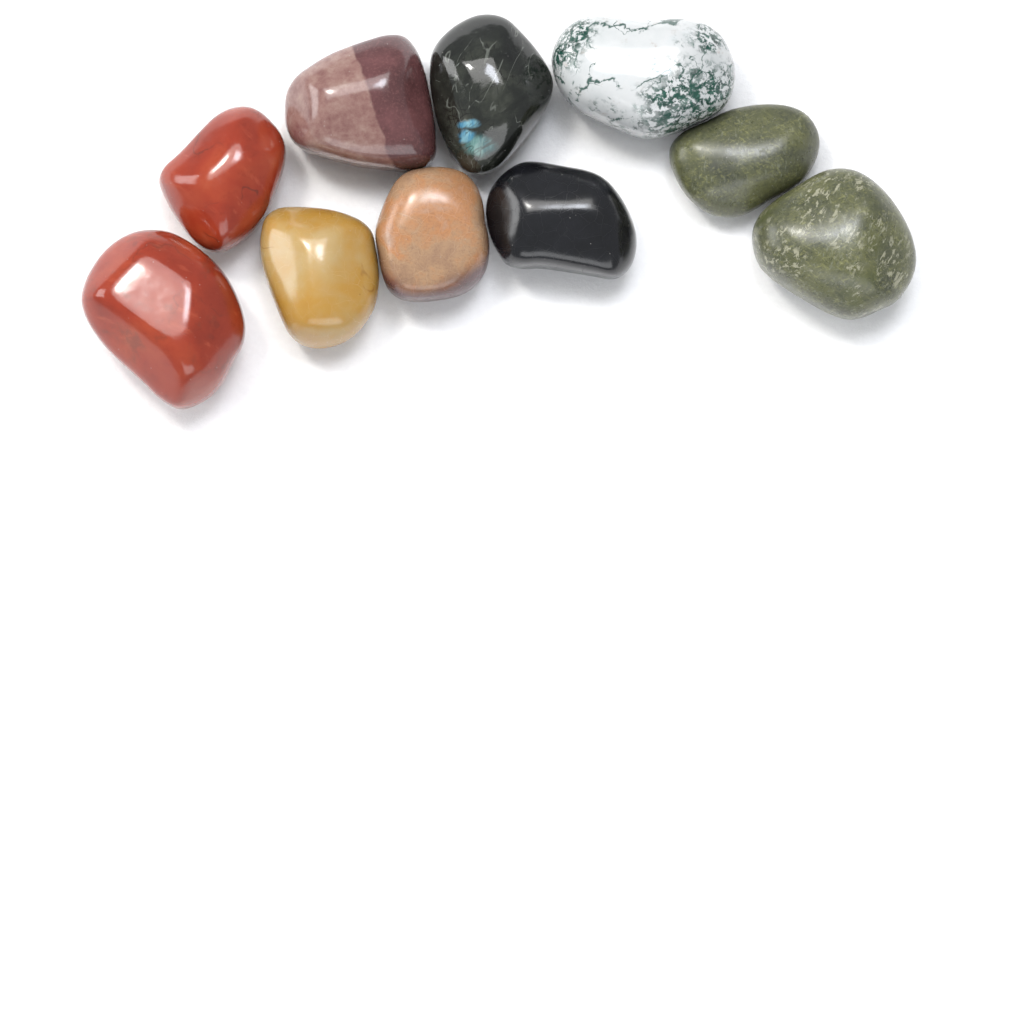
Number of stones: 10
